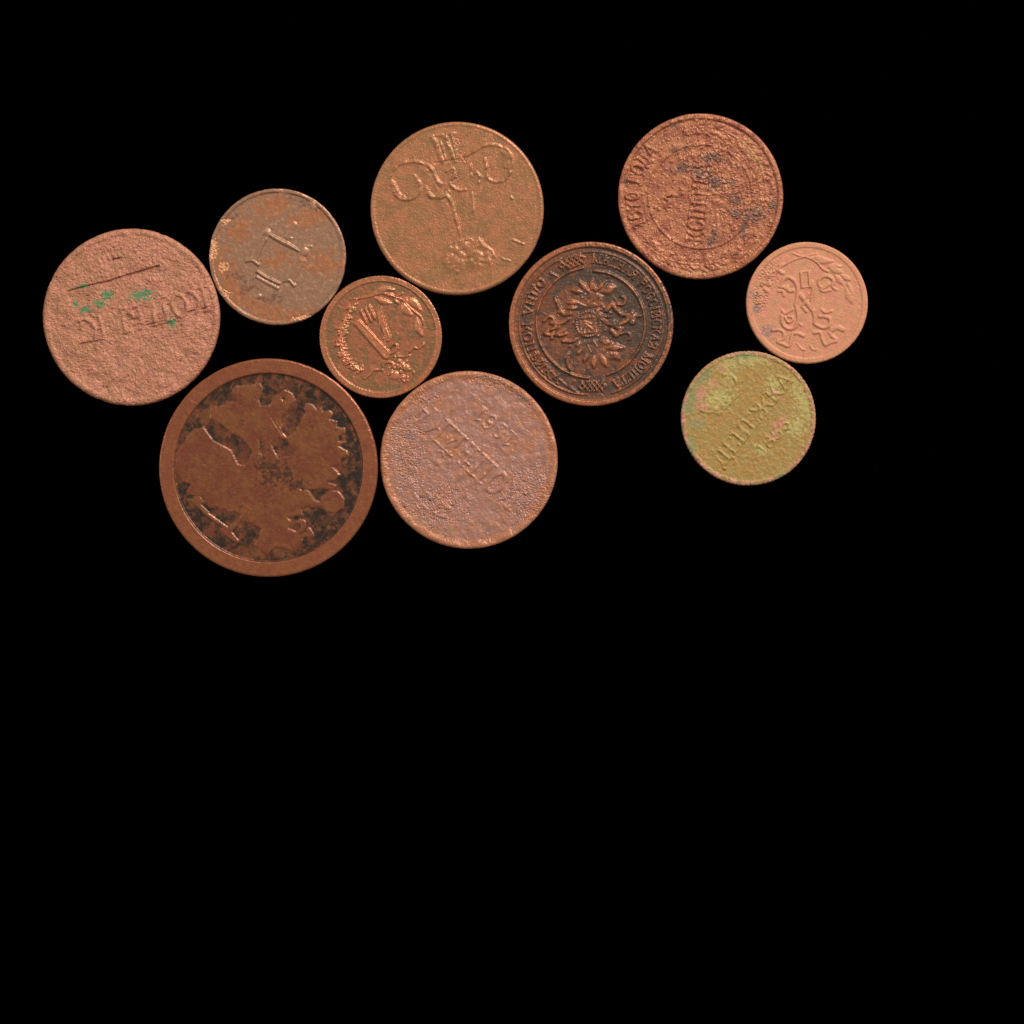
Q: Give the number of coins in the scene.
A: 10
